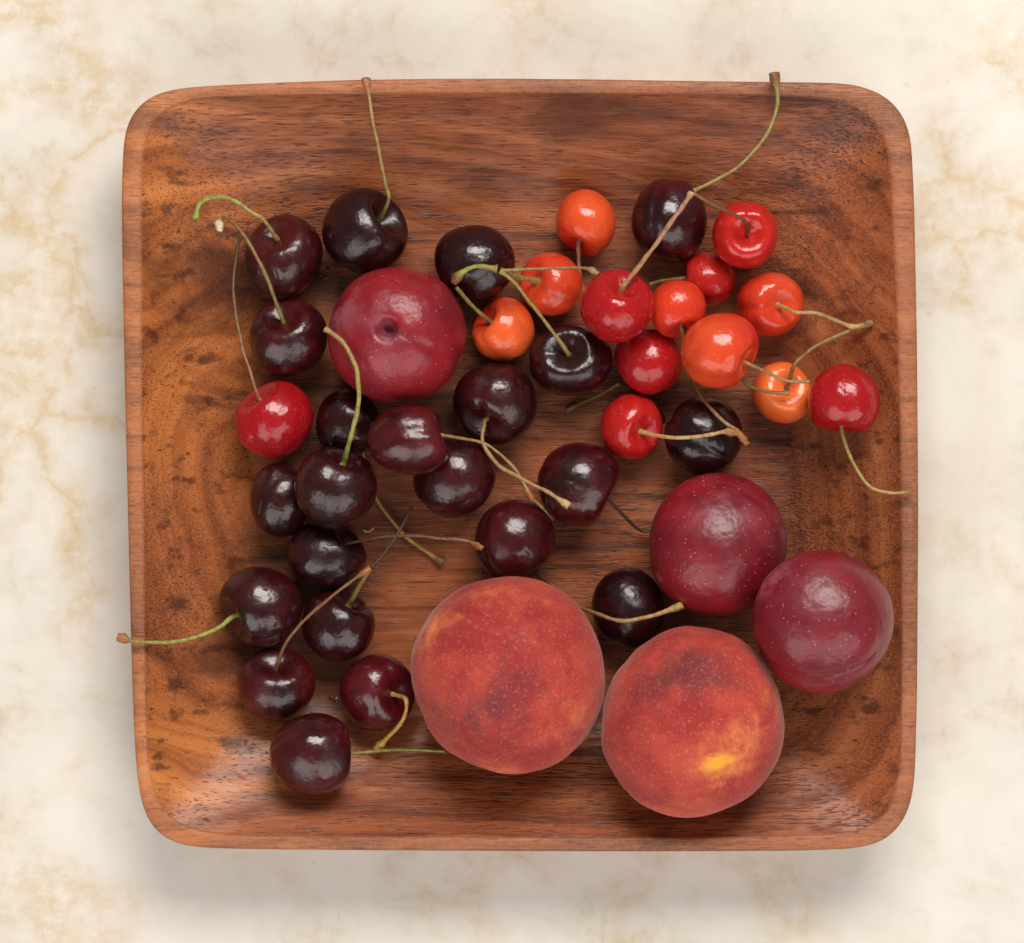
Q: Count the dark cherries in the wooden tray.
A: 22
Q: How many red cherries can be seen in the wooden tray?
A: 14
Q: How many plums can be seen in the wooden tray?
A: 3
